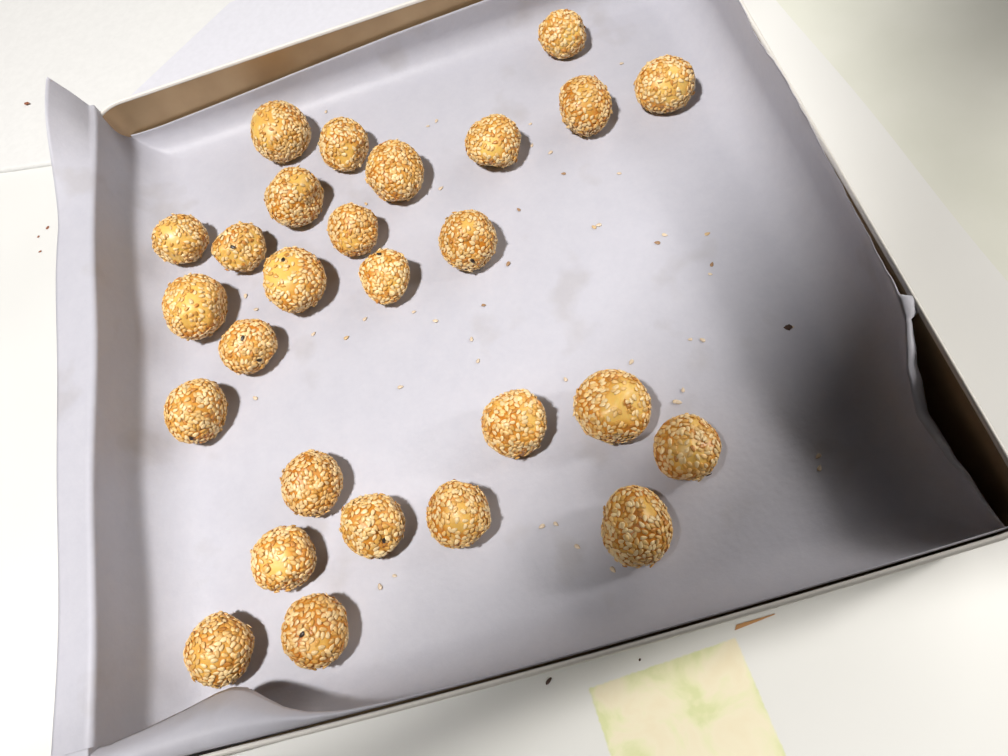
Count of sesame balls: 27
